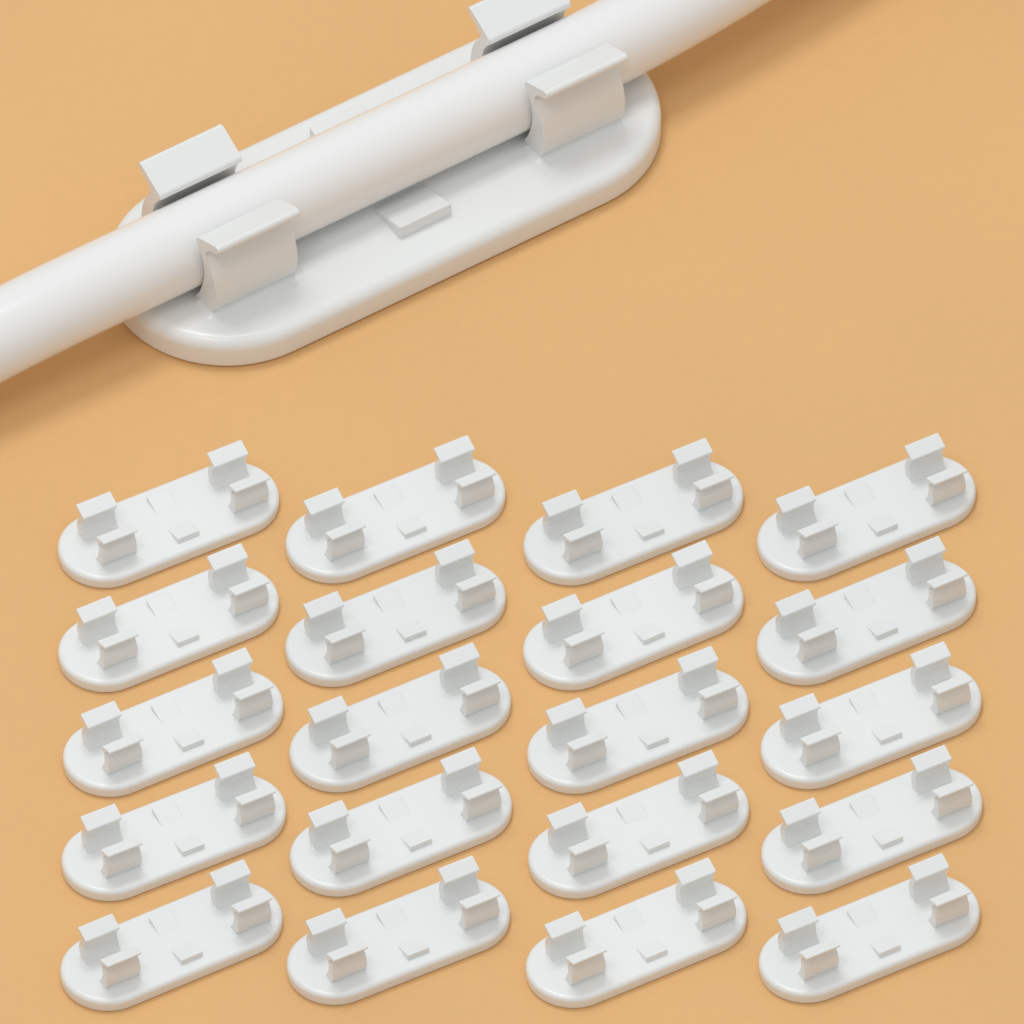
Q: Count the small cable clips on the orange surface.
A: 20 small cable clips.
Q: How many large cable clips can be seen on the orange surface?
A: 1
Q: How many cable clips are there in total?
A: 21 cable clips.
